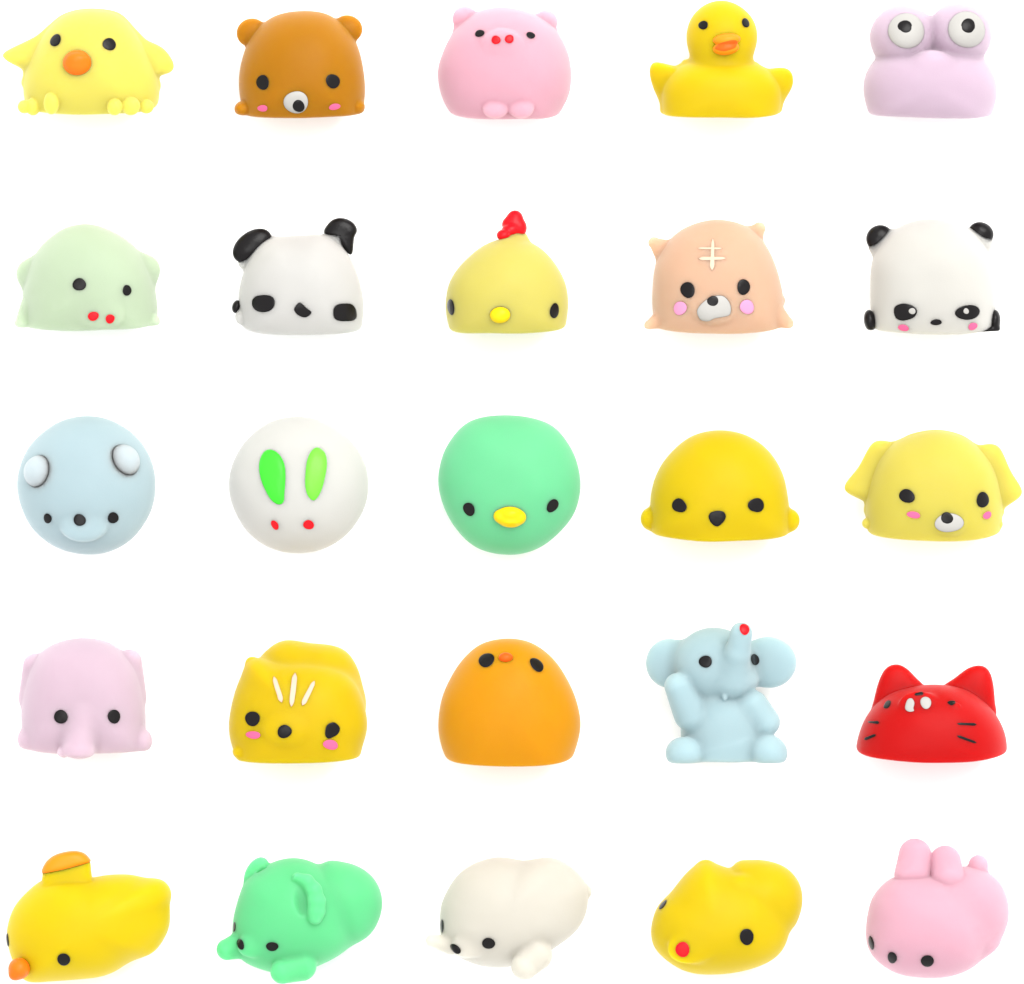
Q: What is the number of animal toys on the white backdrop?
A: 25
